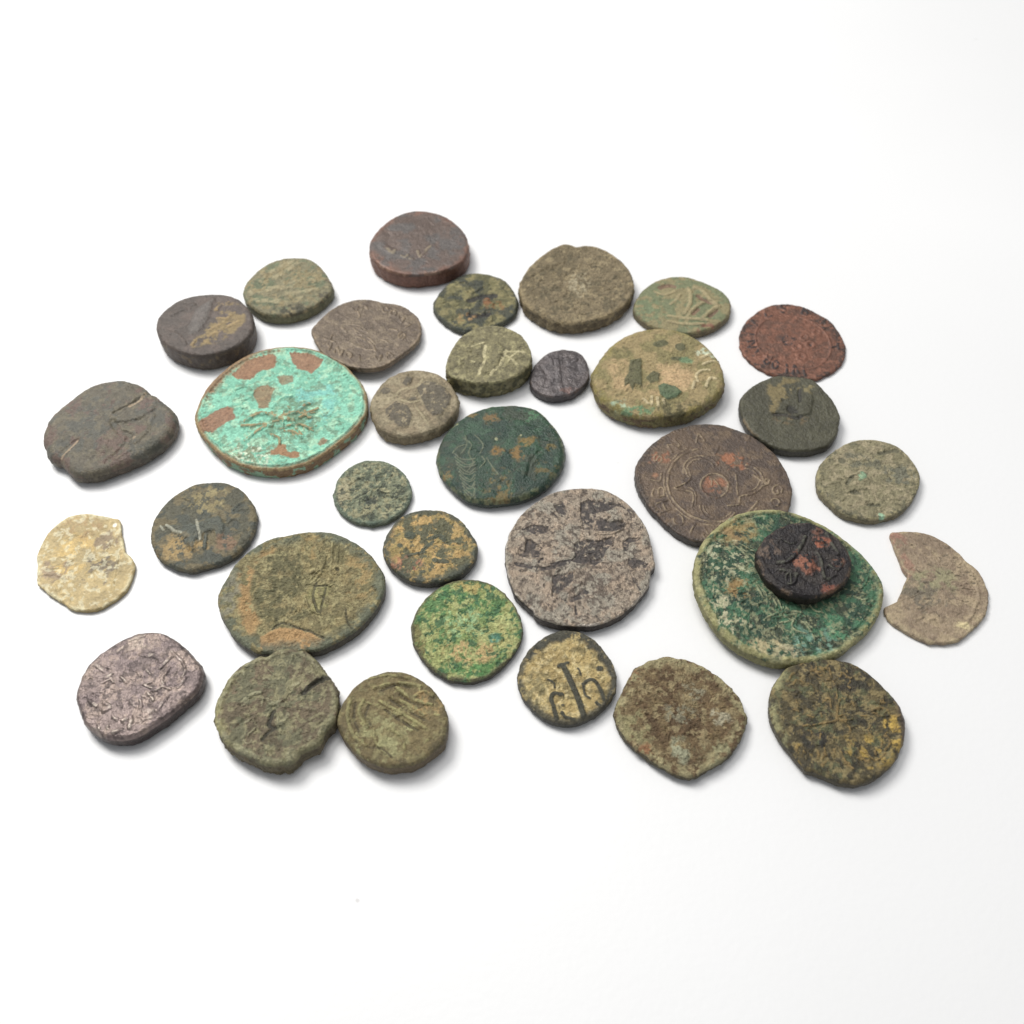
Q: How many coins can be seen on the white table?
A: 34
